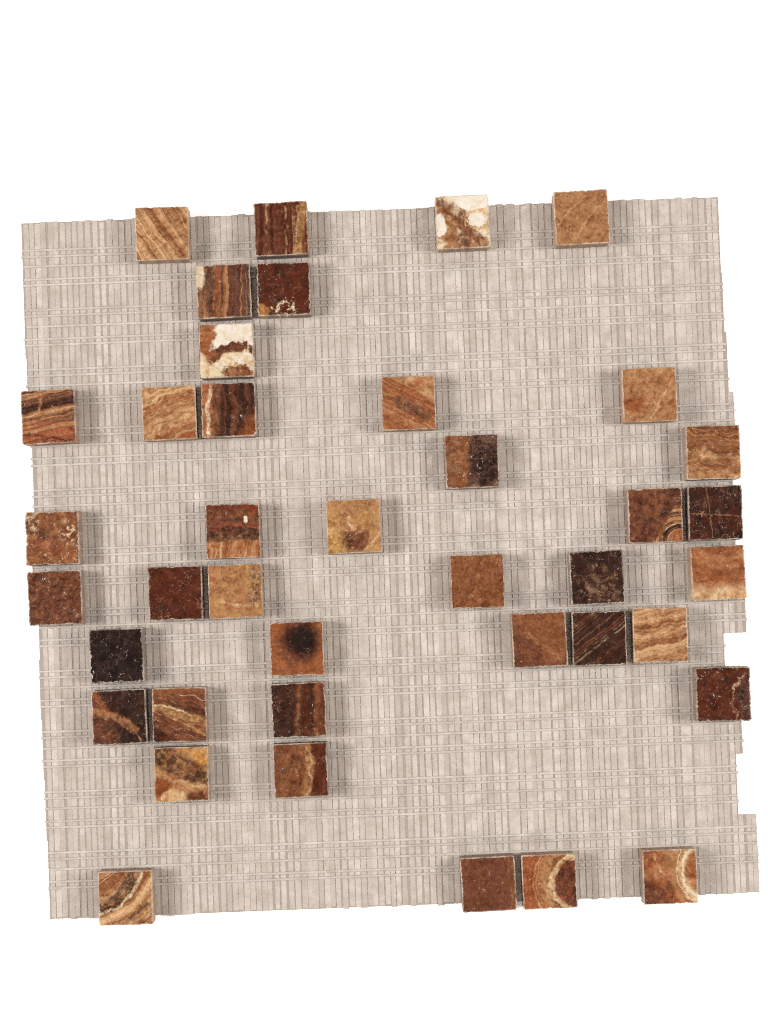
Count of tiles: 40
